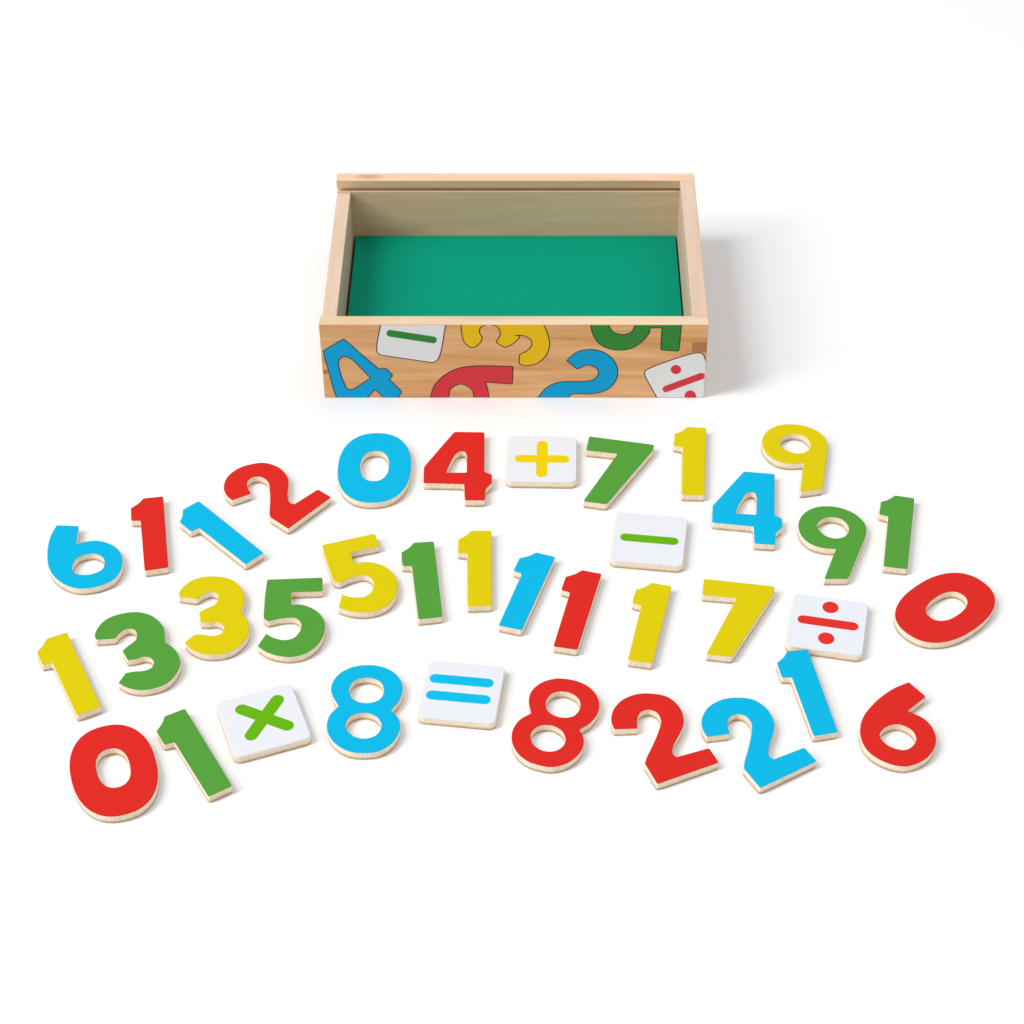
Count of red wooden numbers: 9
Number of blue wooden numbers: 8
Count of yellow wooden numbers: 8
